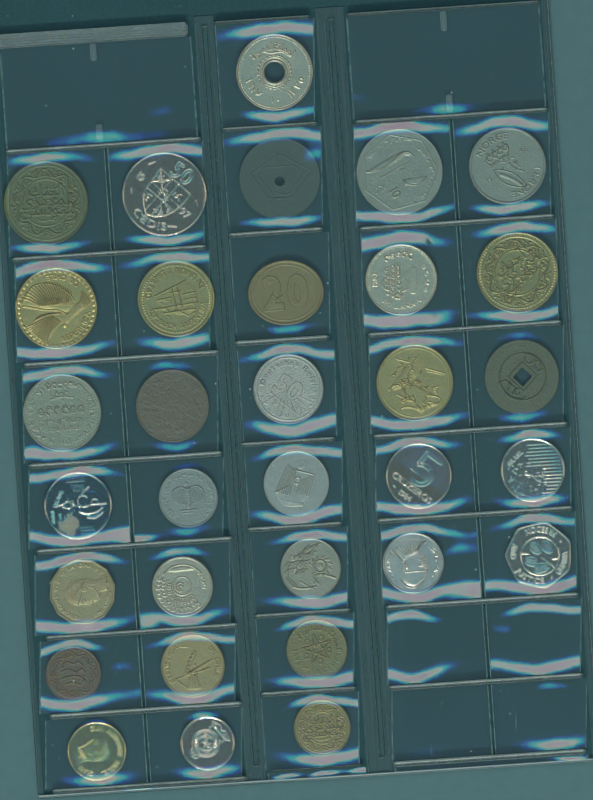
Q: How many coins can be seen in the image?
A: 32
